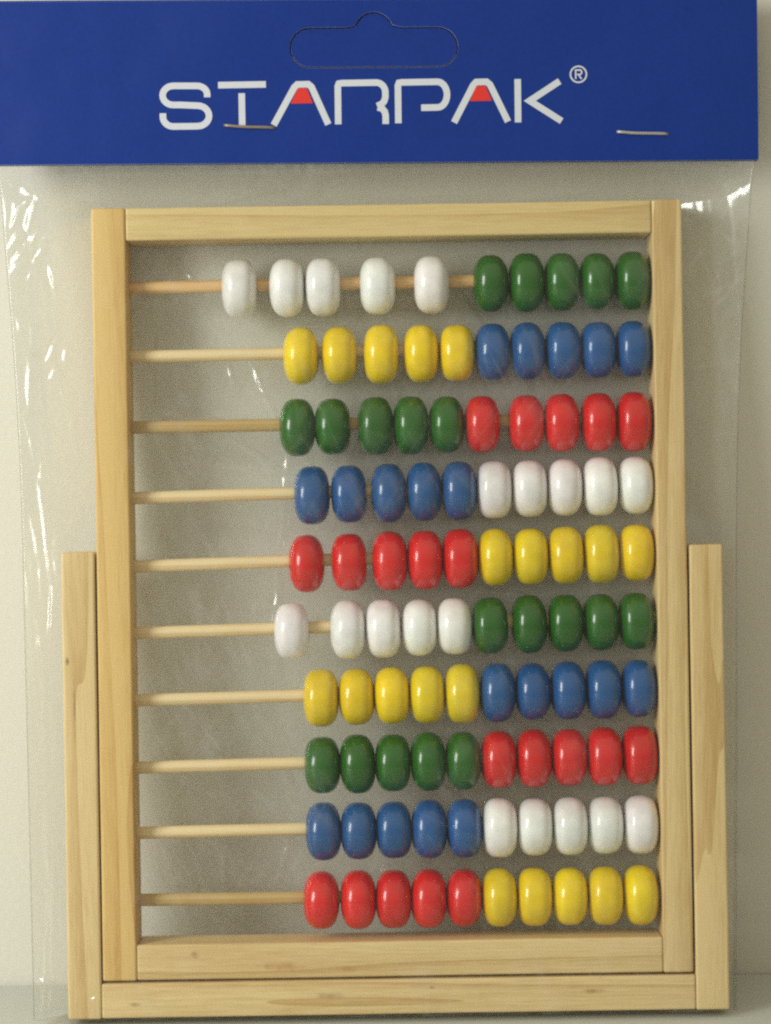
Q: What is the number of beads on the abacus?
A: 100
